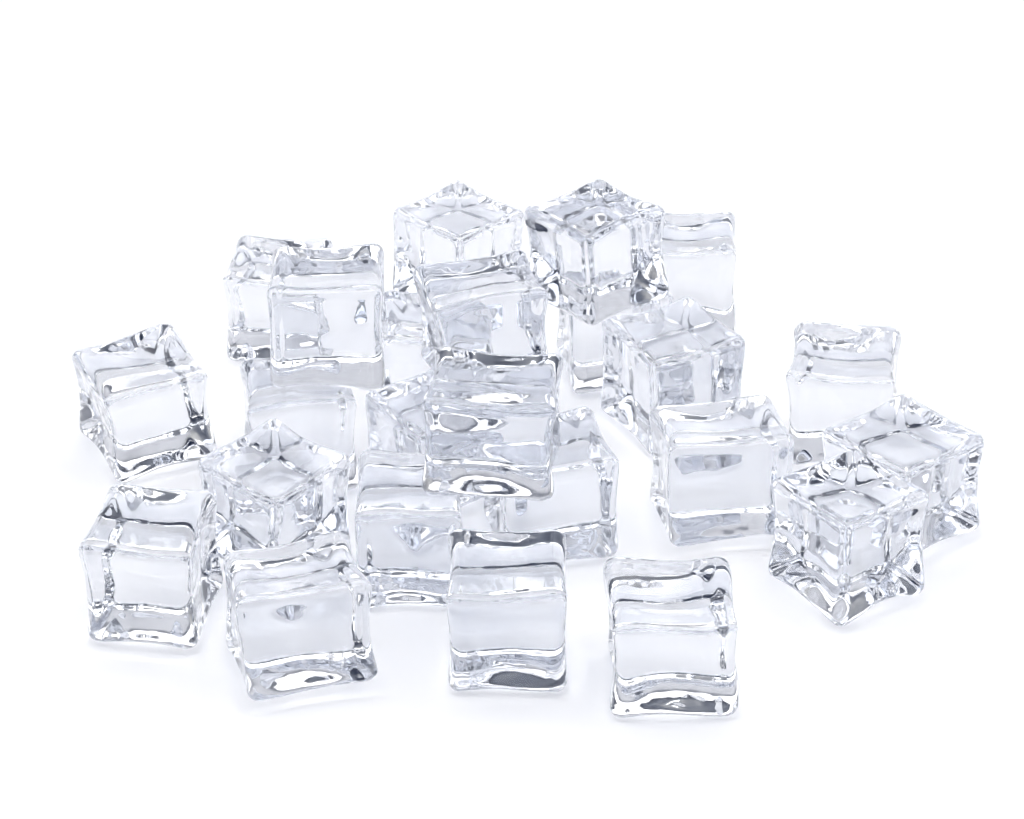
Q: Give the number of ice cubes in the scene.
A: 24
